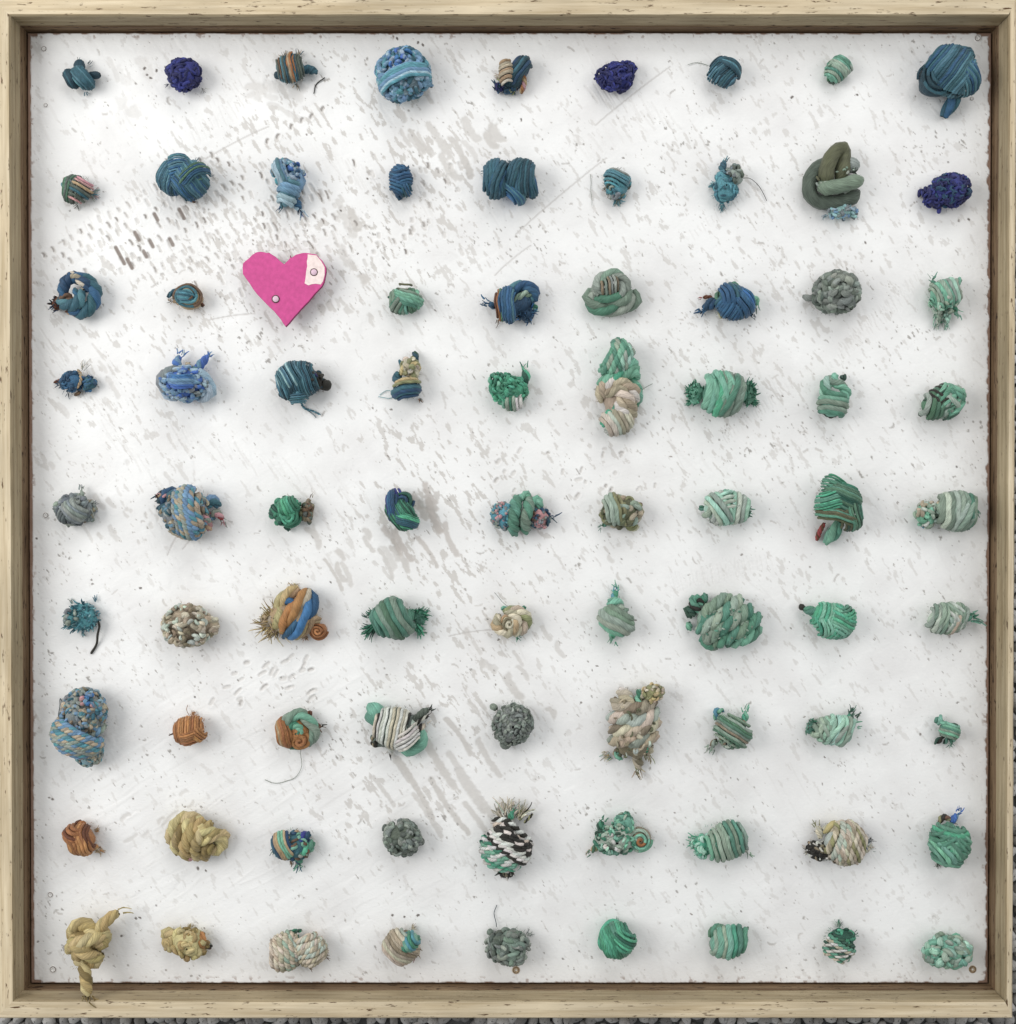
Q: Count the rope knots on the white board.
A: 80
